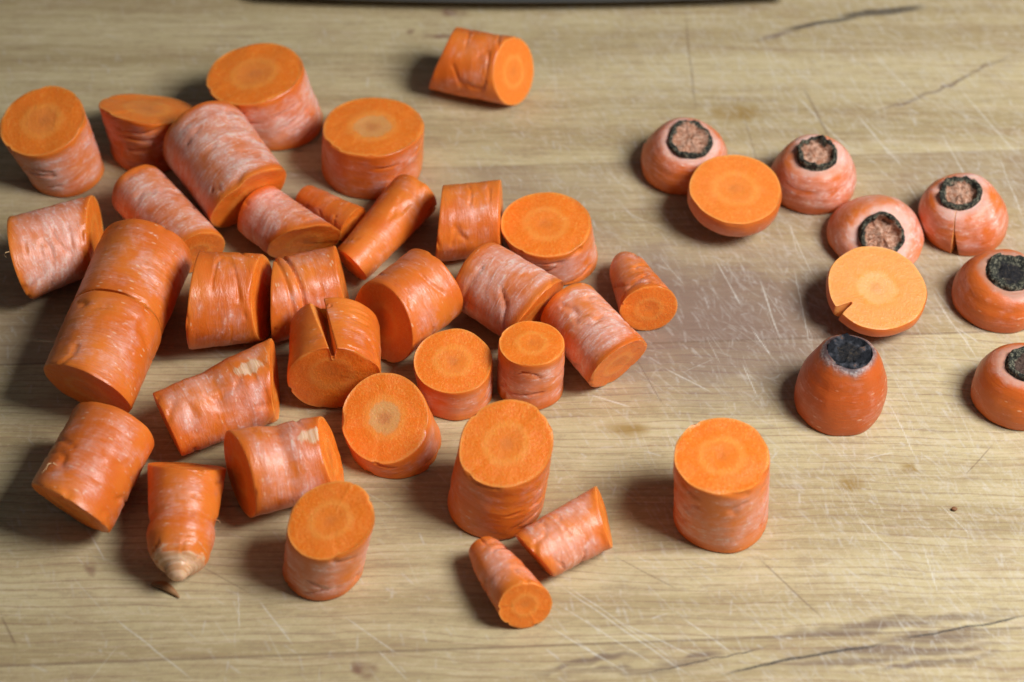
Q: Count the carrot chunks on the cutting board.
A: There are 34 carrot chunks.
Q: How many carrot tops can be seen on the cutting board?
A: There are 9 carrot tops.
